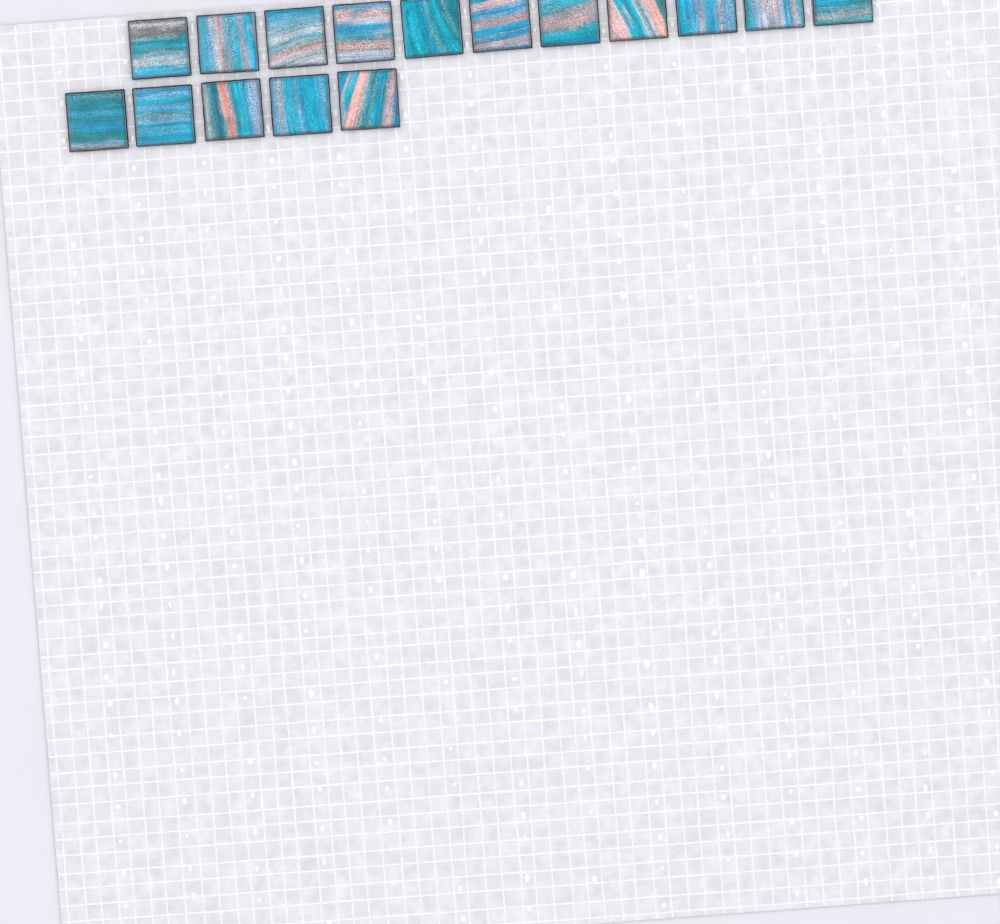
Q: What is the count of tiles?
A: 16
